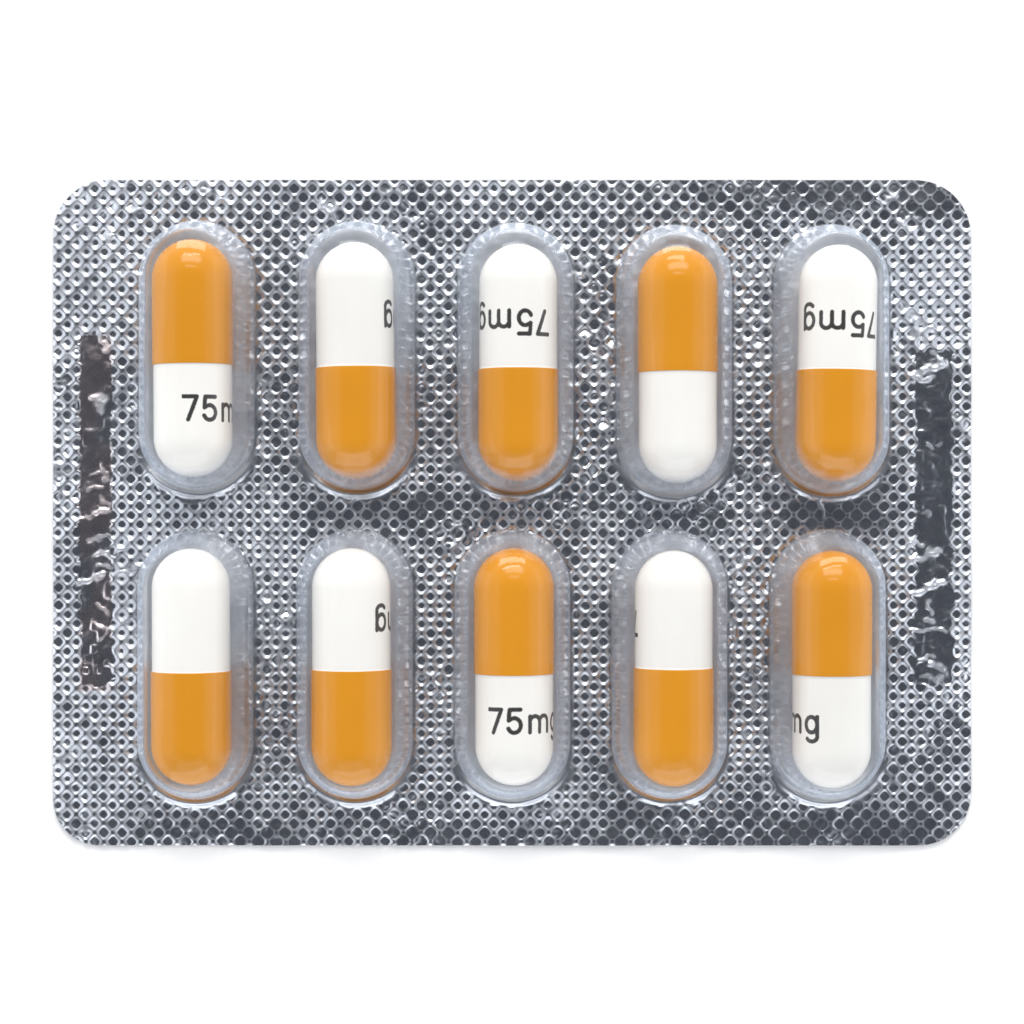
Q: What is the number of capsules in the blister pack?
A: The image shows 10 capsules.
